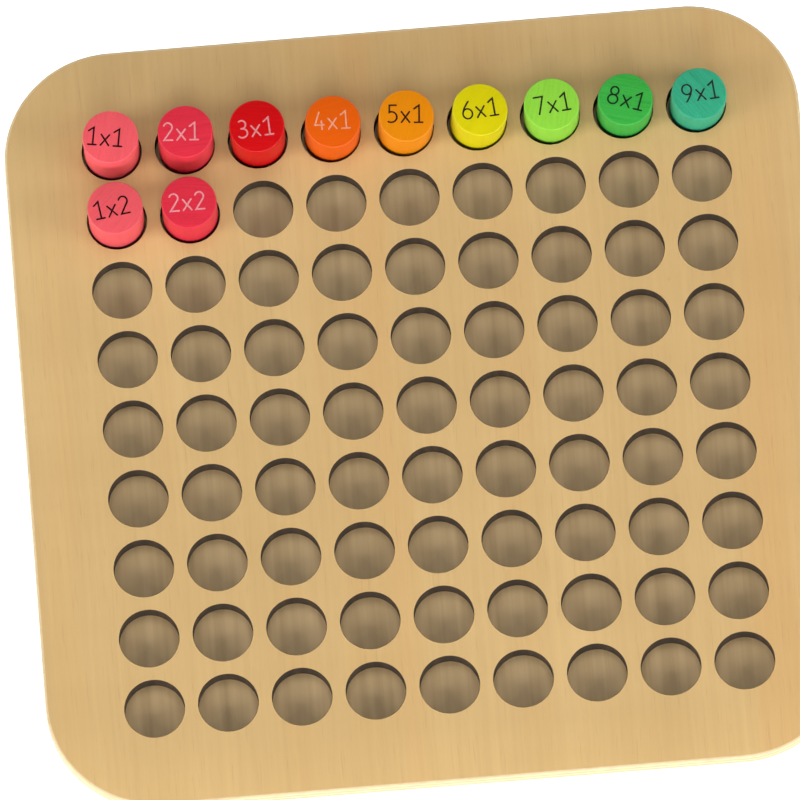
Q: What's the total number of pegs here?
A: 11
